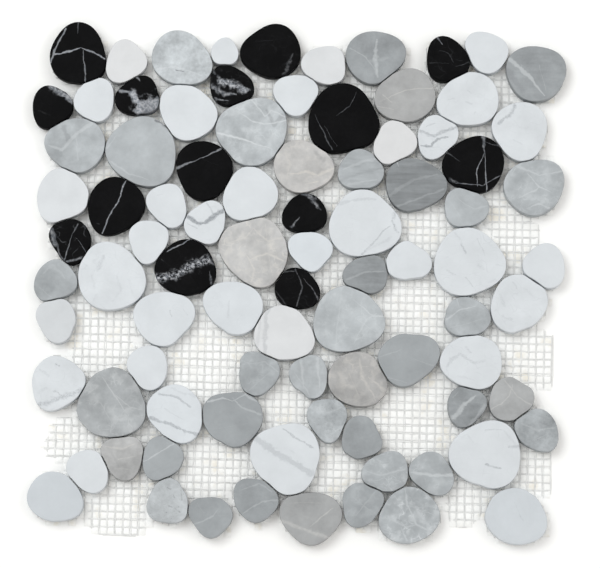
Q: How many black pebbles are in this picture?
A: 14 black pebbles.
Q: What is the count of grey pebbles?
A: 38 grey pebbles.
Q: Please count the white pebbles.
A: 36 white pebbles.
